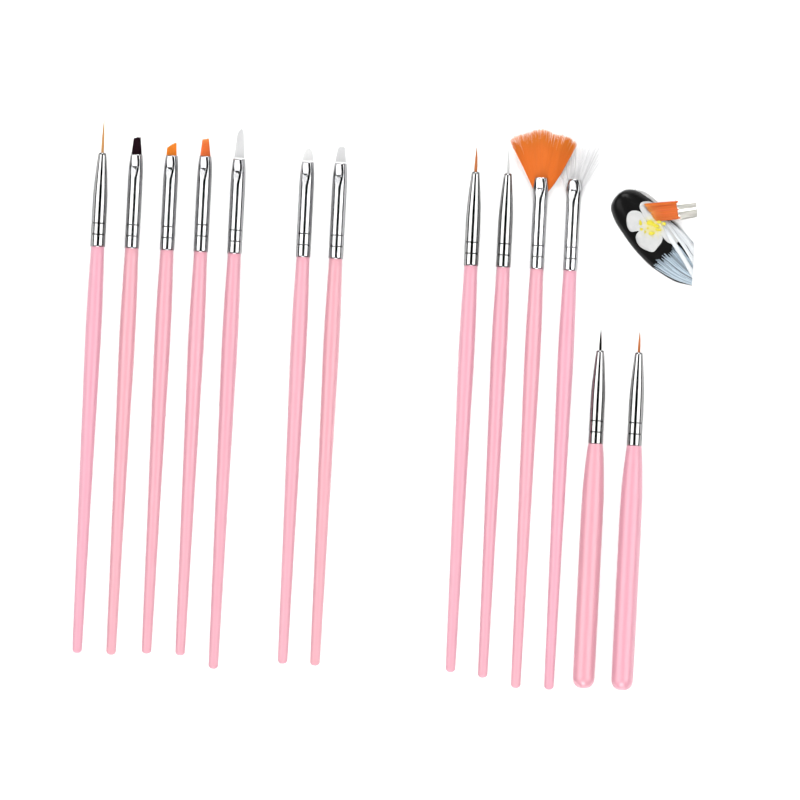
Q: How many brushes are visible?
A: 14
